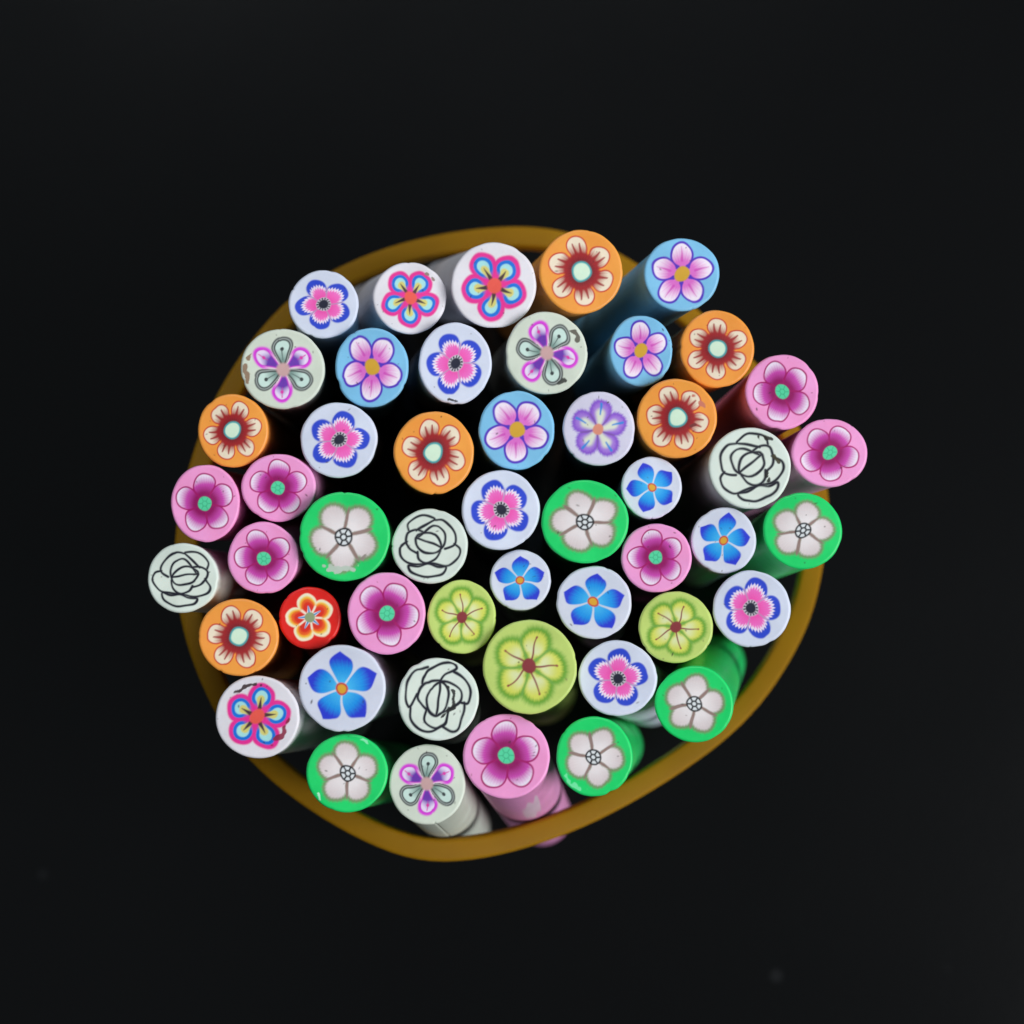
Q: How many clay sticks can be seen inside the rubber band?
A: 50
